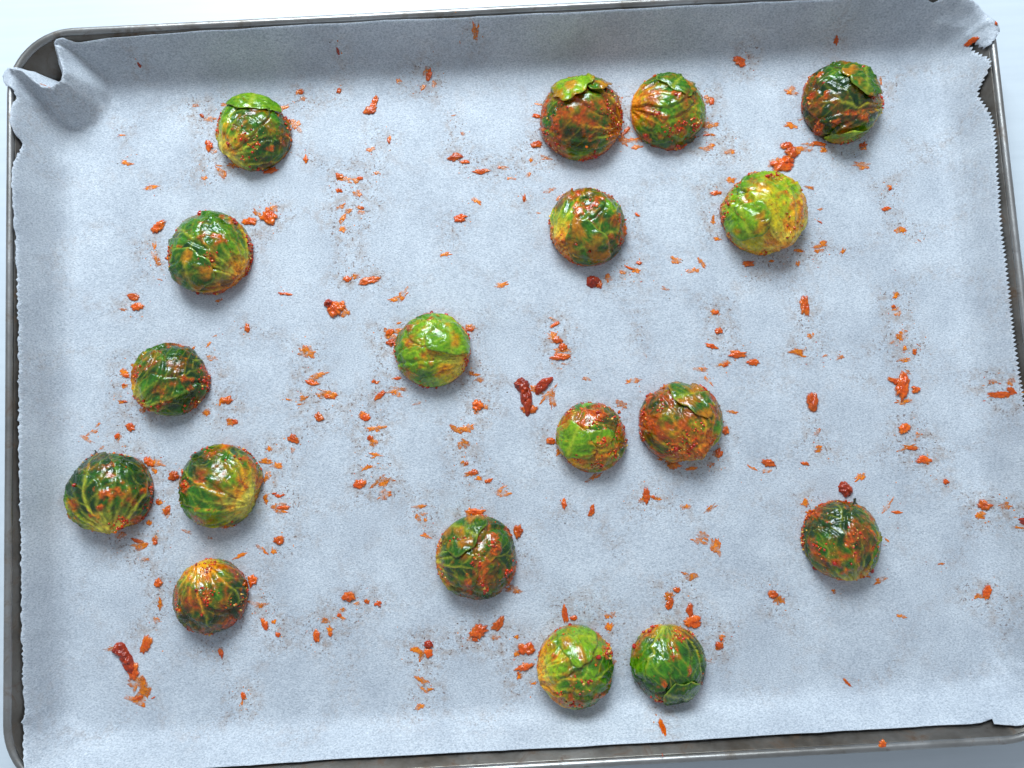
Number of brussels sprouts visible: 18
